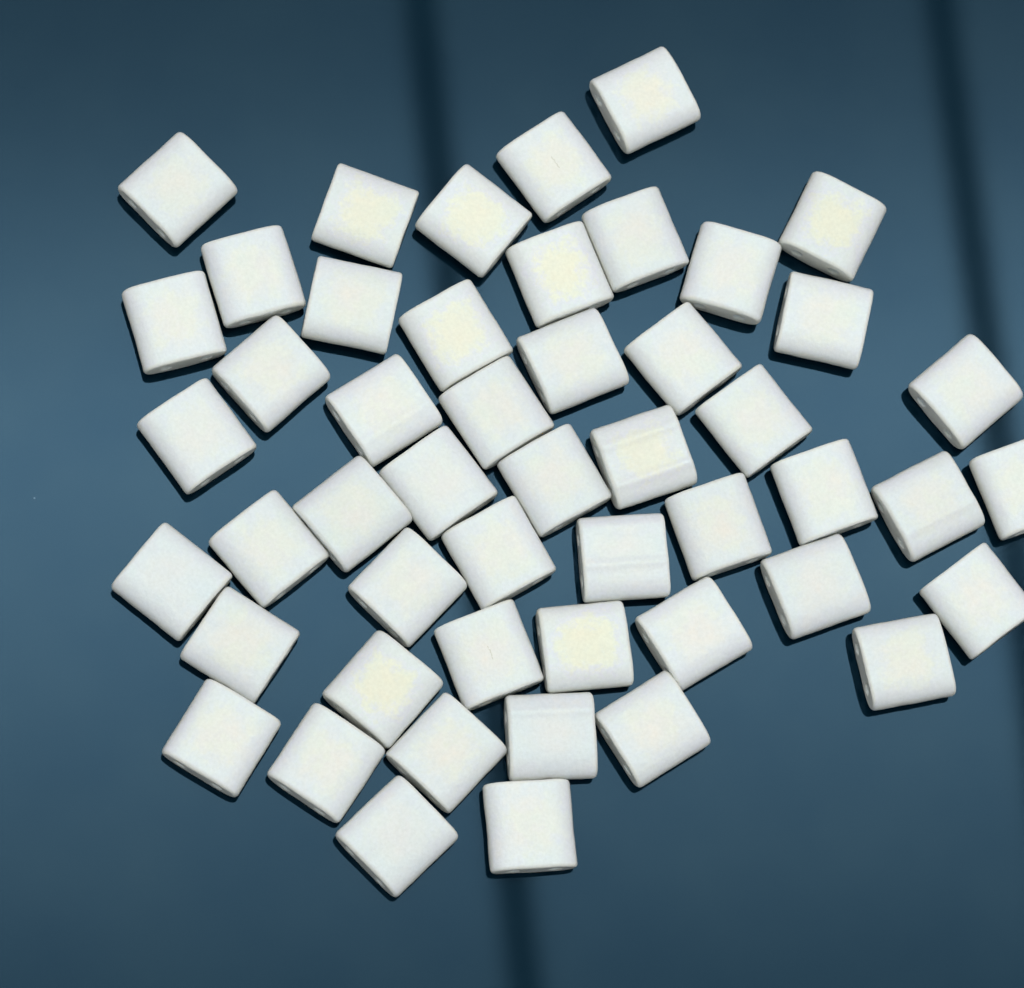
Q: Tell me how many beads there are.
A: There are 50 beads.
